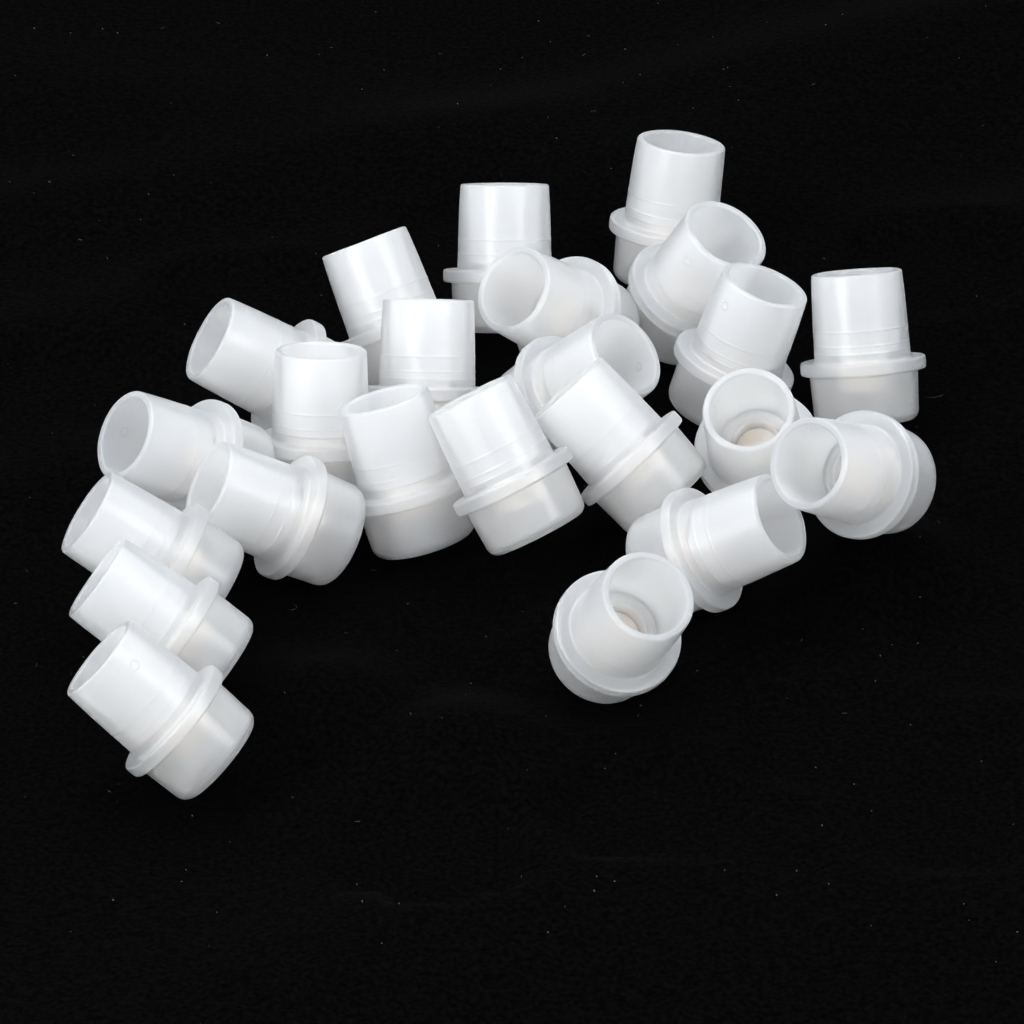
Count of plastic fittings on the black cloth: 23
